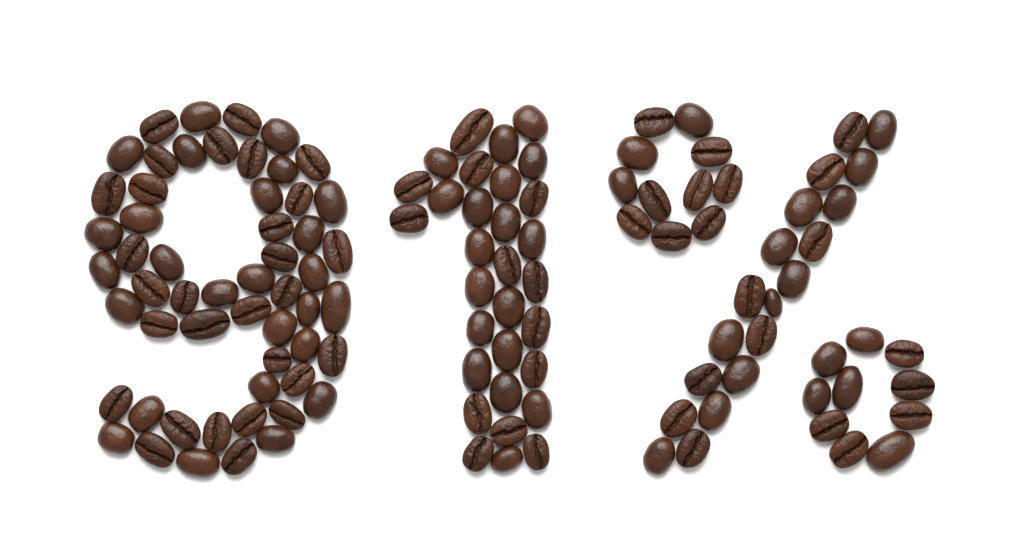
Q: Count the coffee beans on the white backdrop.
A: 126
